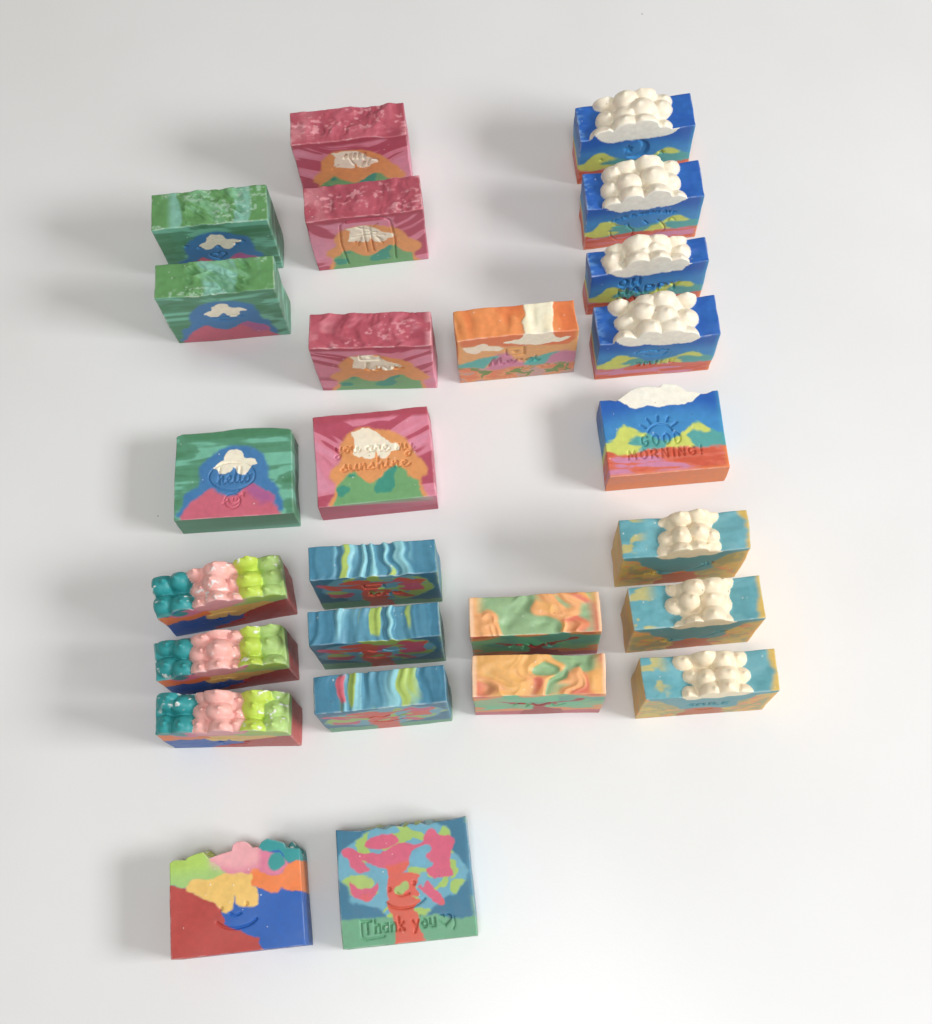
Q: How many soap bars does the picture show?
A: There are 26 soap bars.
